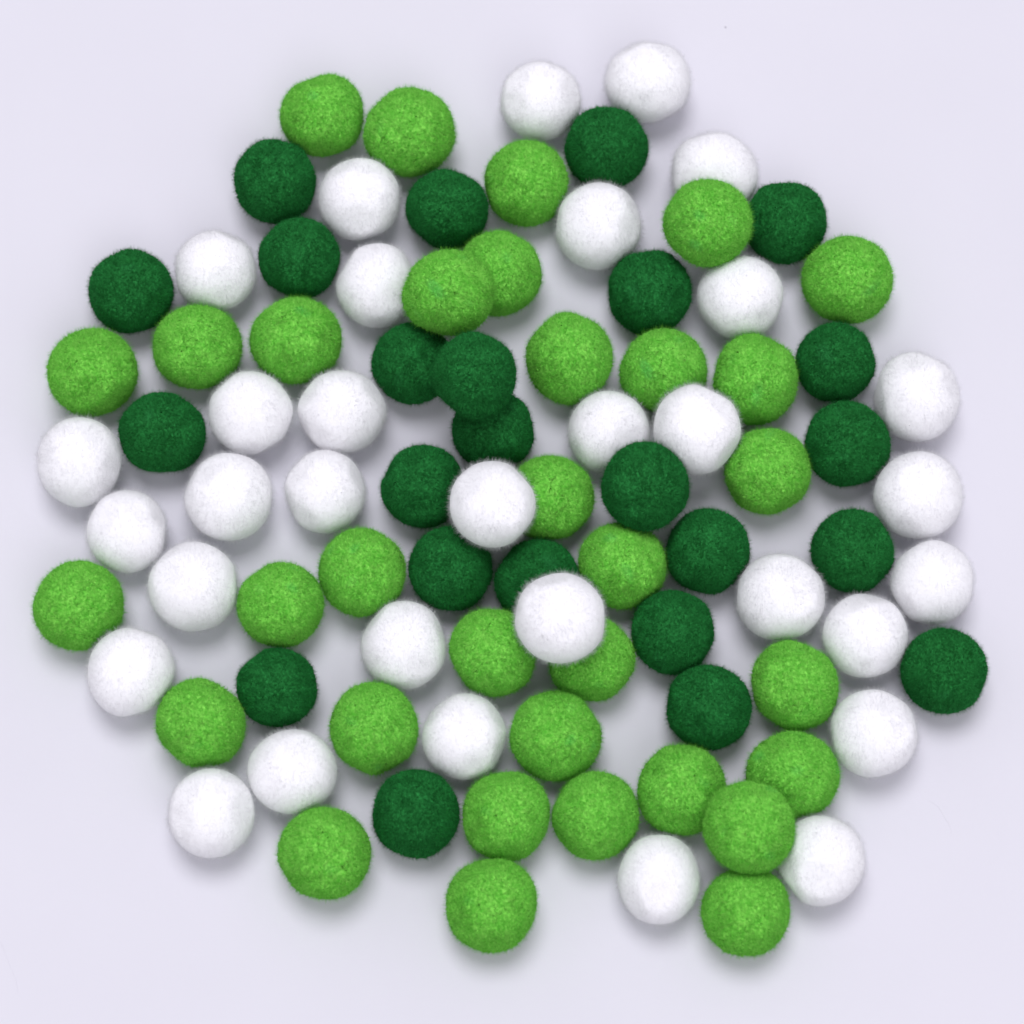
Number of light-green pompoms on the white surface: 33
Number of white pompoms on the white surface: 32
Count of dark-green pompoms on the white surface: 24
